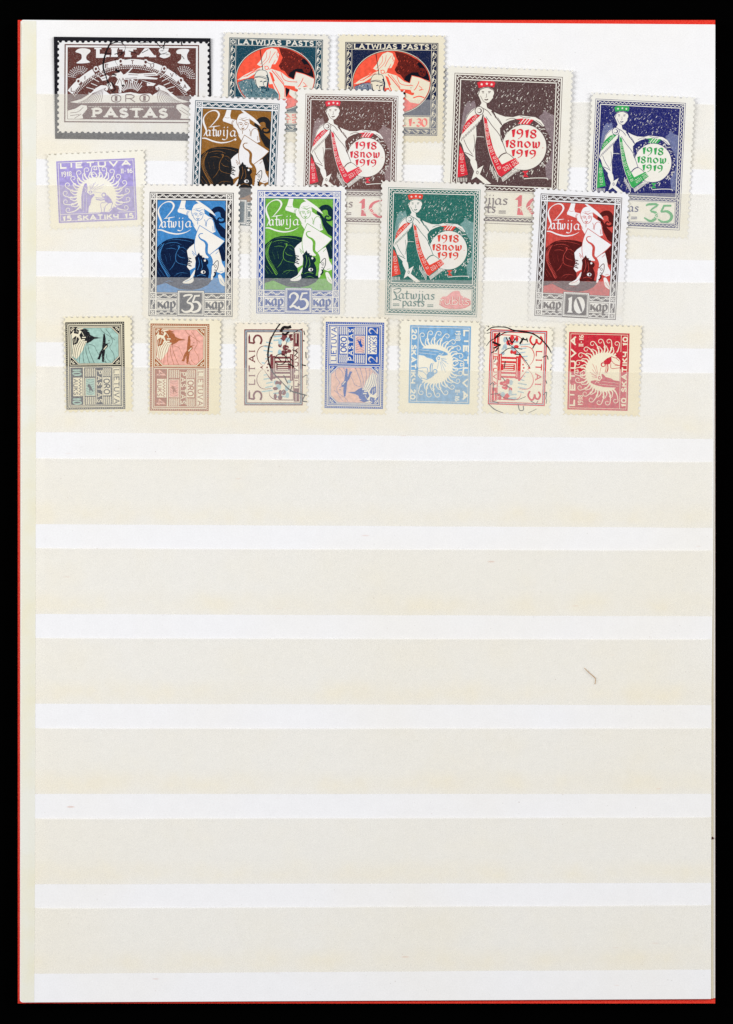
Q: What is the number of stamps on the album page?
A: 19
